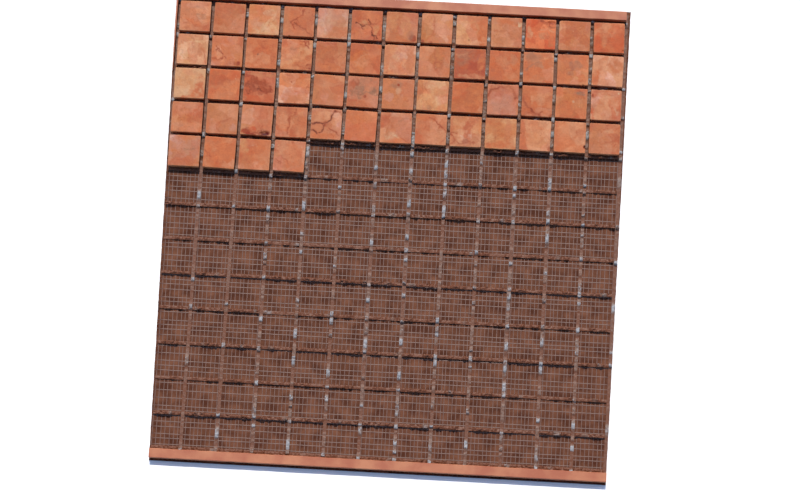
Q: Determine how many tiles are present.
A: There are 56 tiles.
